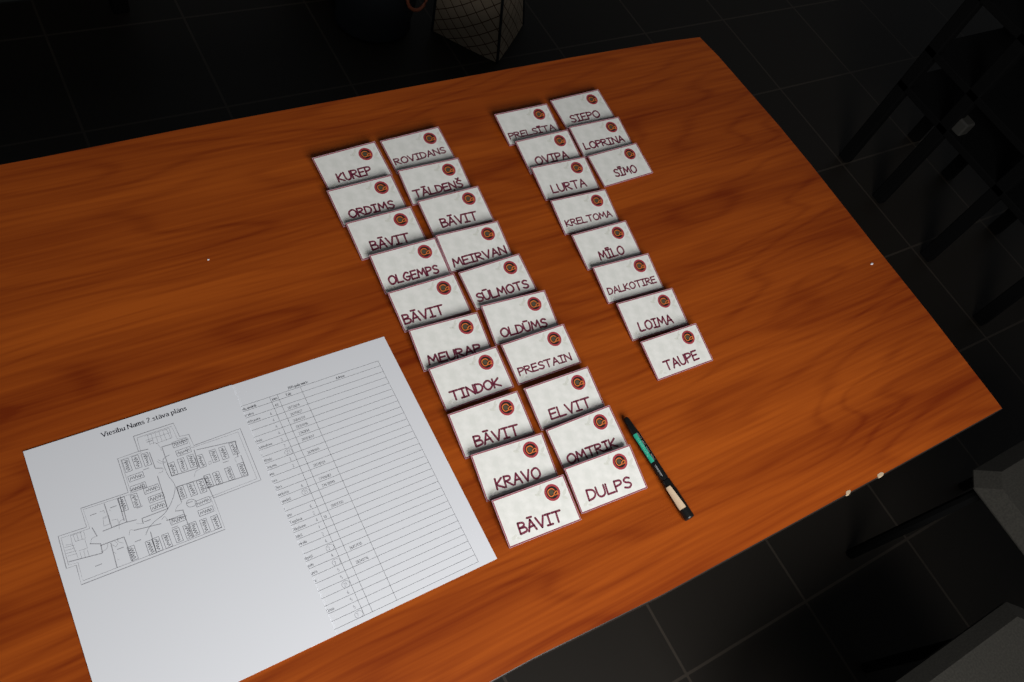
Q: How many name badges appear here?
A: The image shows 31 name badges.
